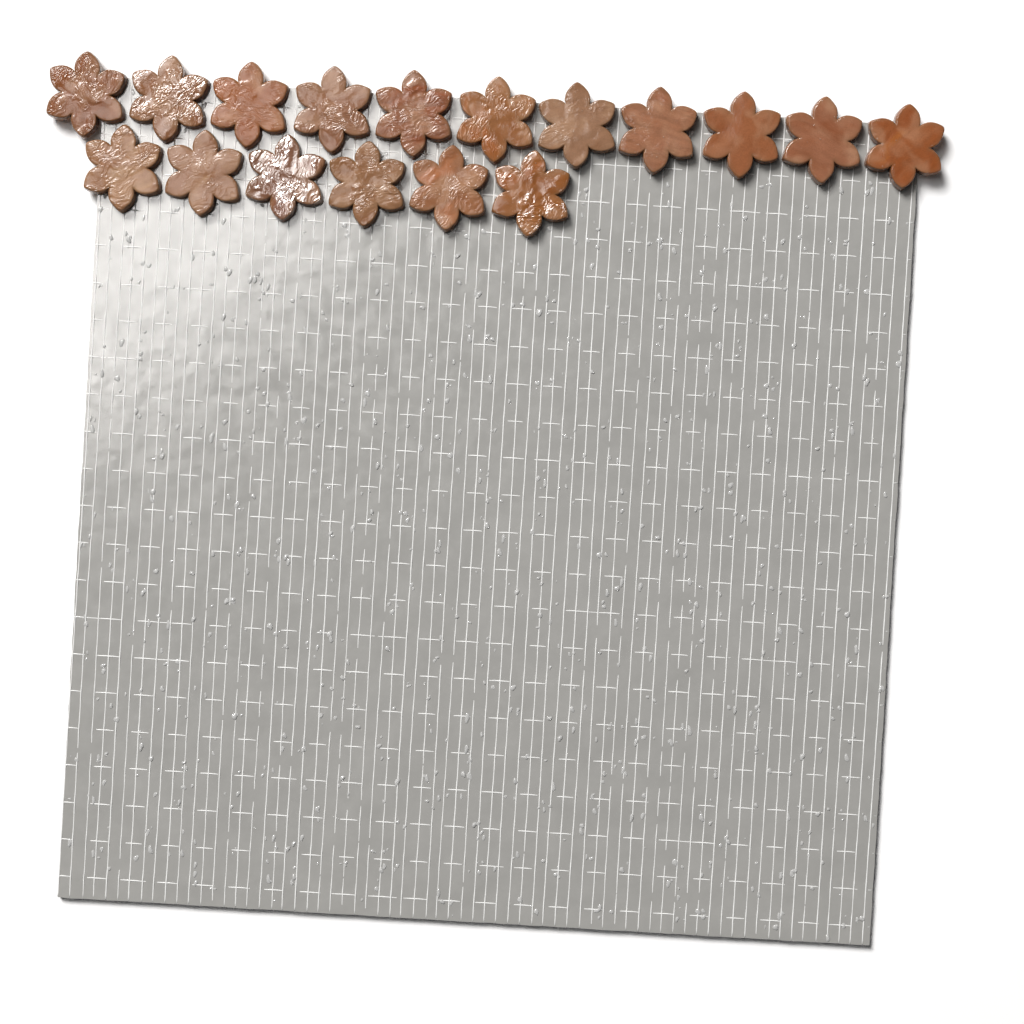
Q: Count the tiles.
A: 17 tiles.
